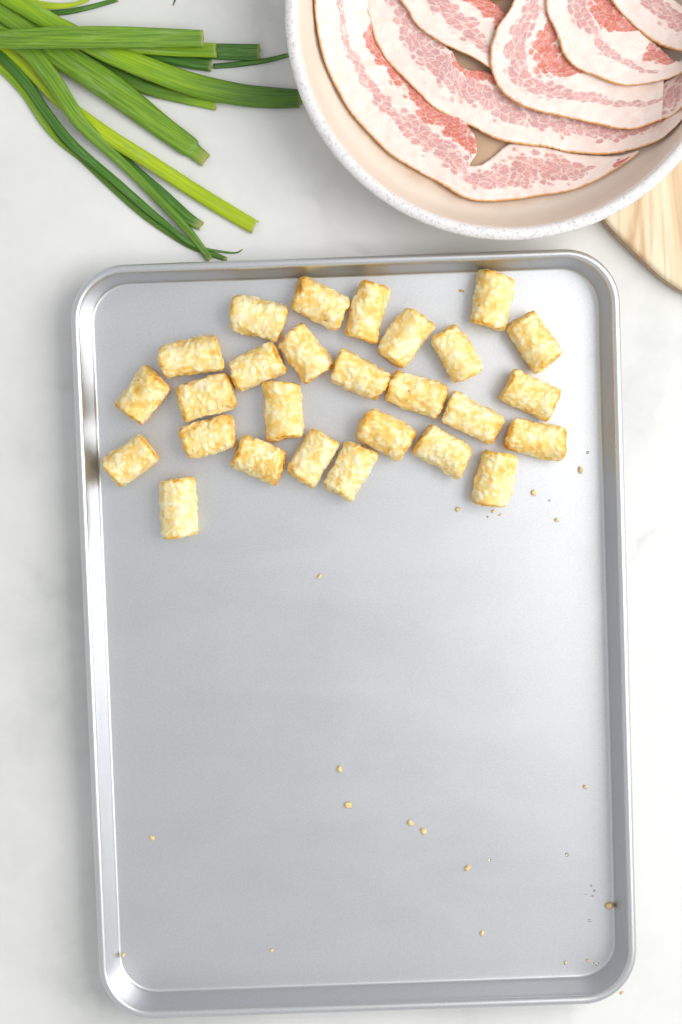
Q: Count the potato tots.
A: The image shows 27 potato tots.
